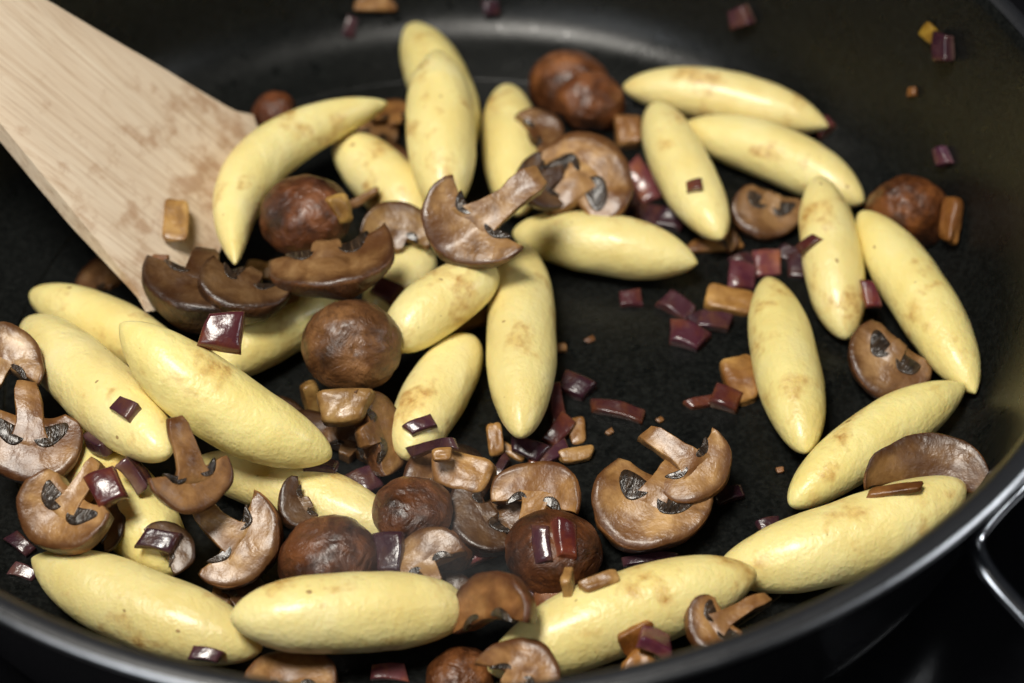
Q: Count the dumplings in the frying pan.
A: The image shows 27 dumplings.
